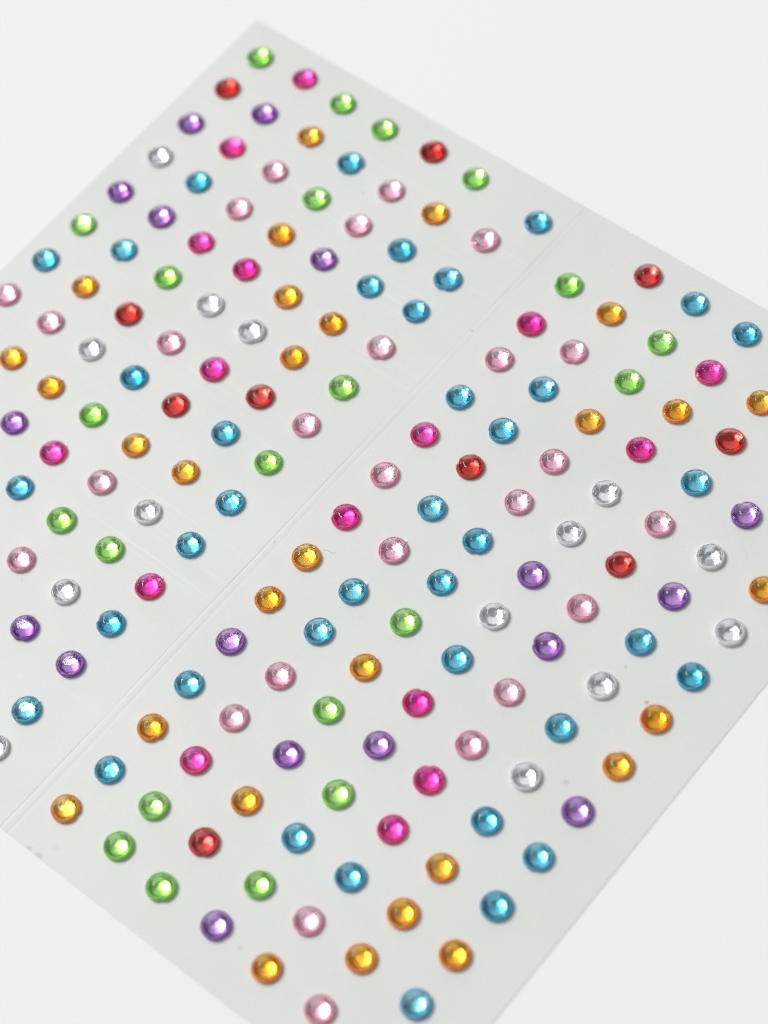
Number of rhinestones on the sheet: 173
